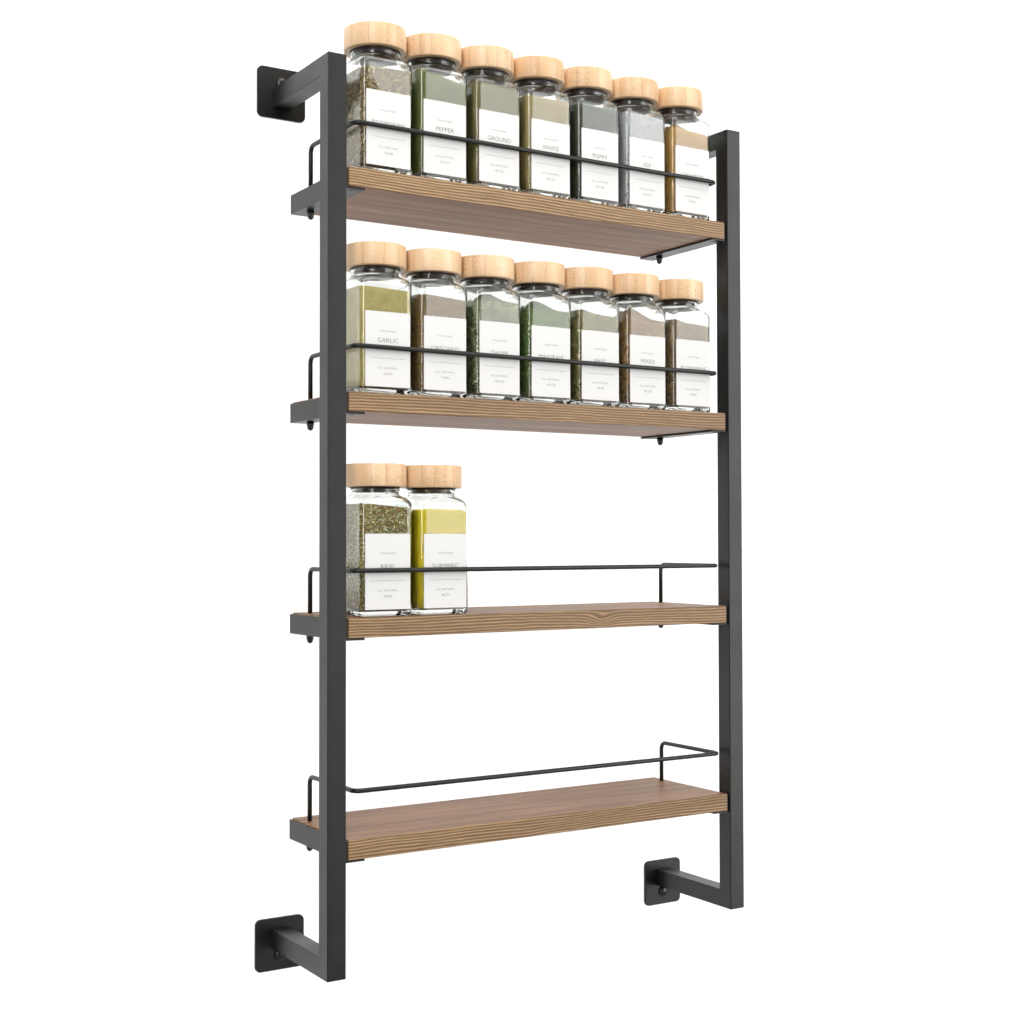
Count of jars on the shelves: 16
